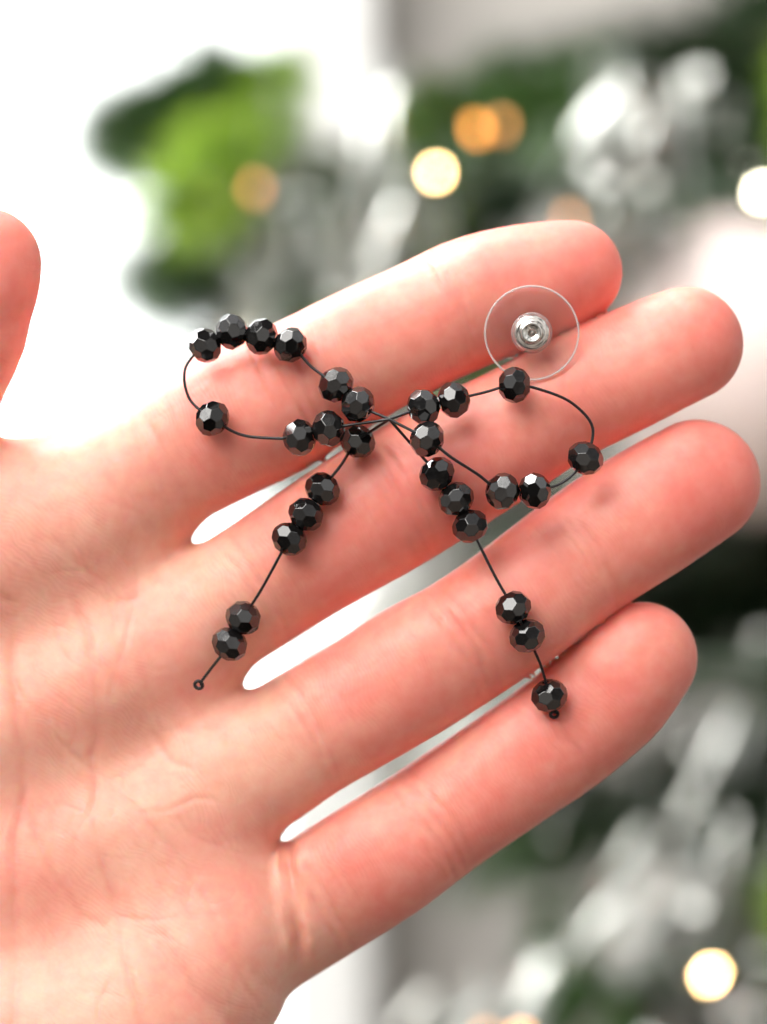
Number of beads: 28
